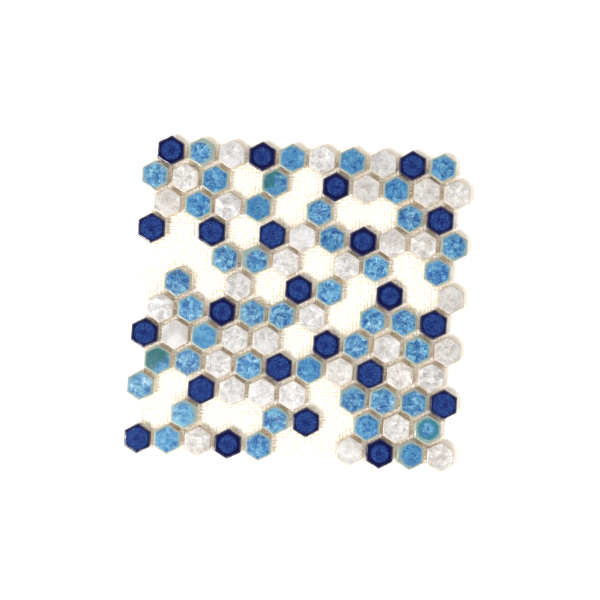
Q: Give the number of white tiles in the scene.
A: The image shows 34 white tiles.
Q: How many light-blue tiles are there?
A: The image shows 43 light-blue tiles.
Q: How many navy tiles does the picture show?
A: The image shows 23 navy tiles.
